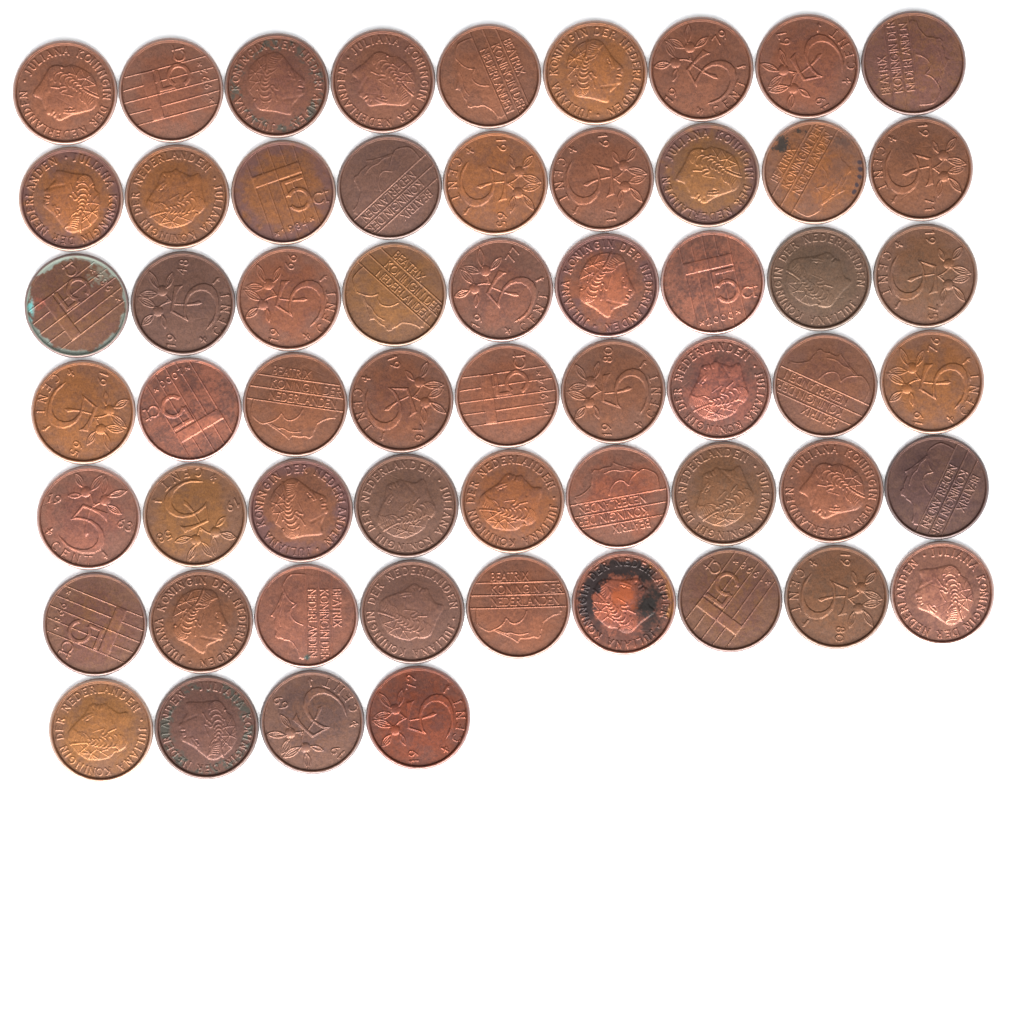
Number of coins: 58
